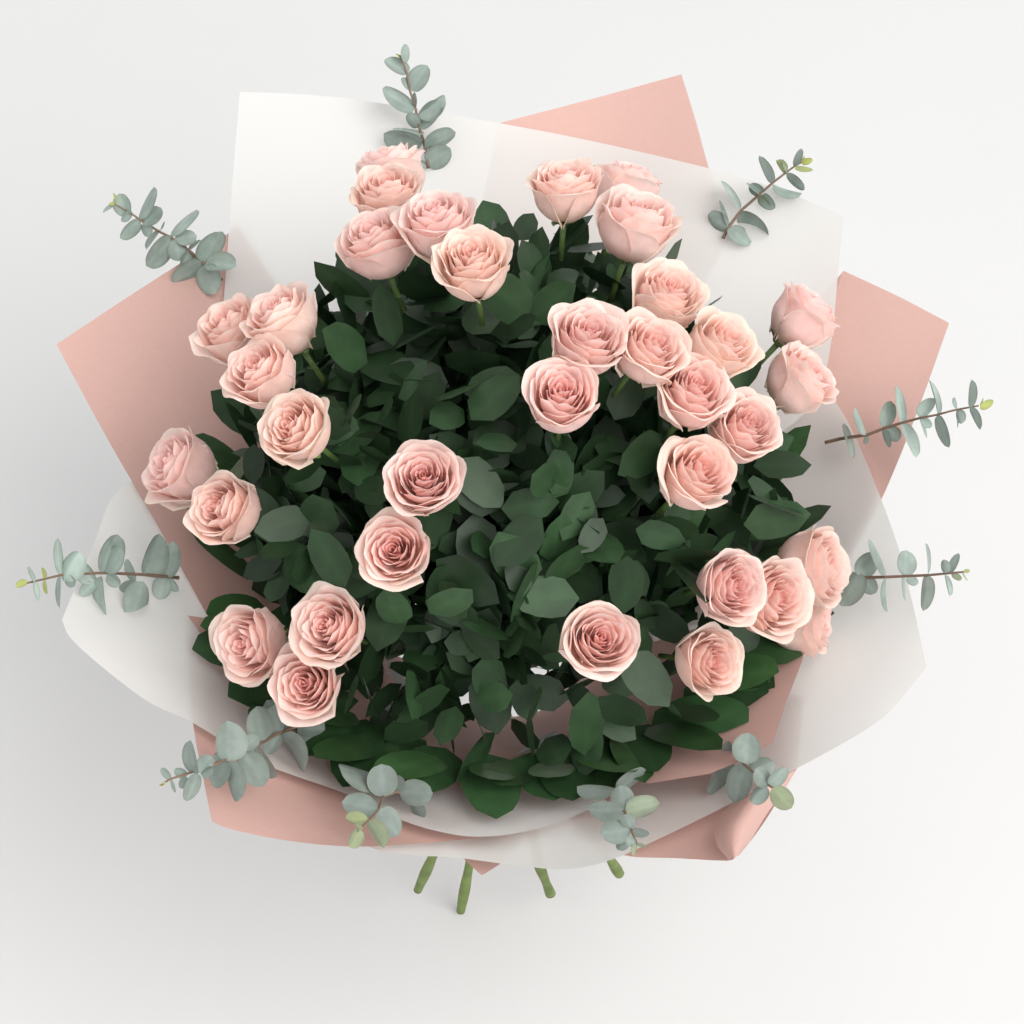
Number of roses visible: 35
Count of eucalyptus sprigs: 10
